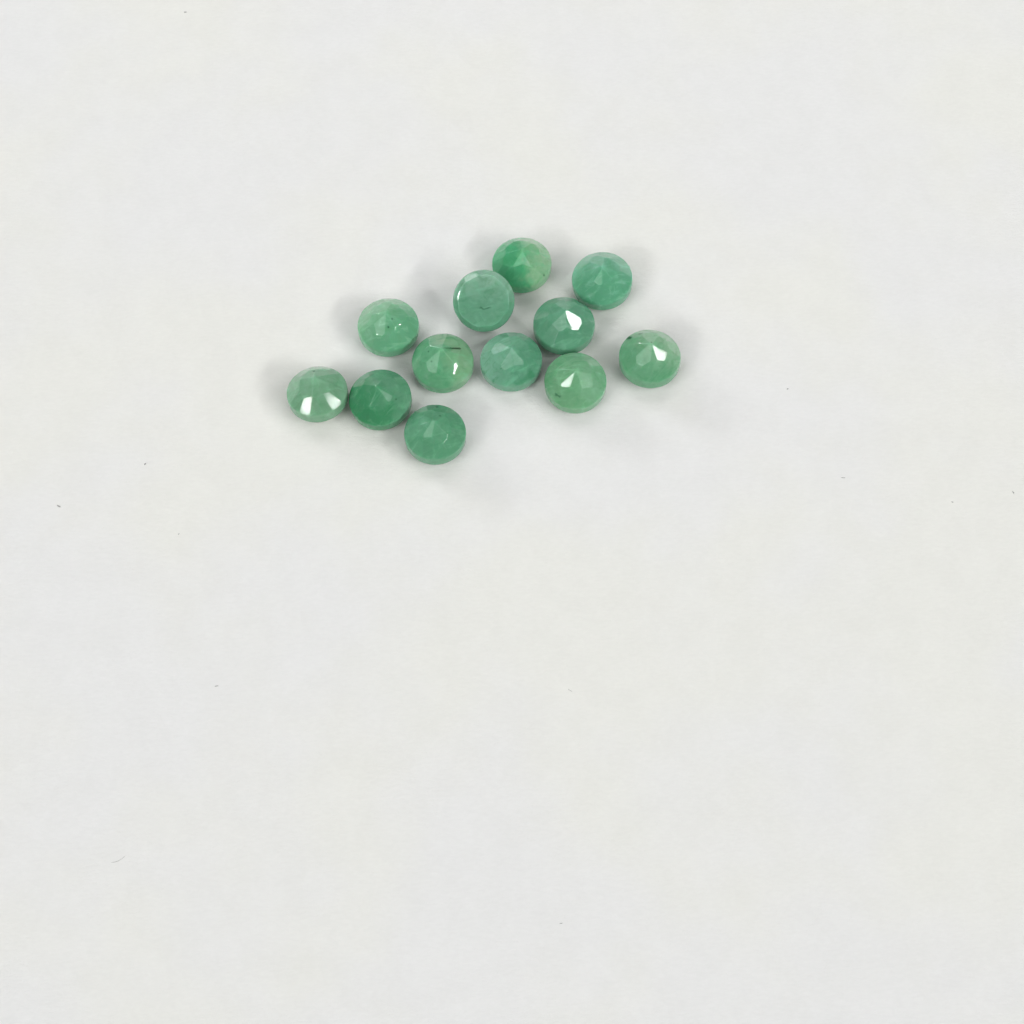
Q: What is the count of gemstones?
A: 12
